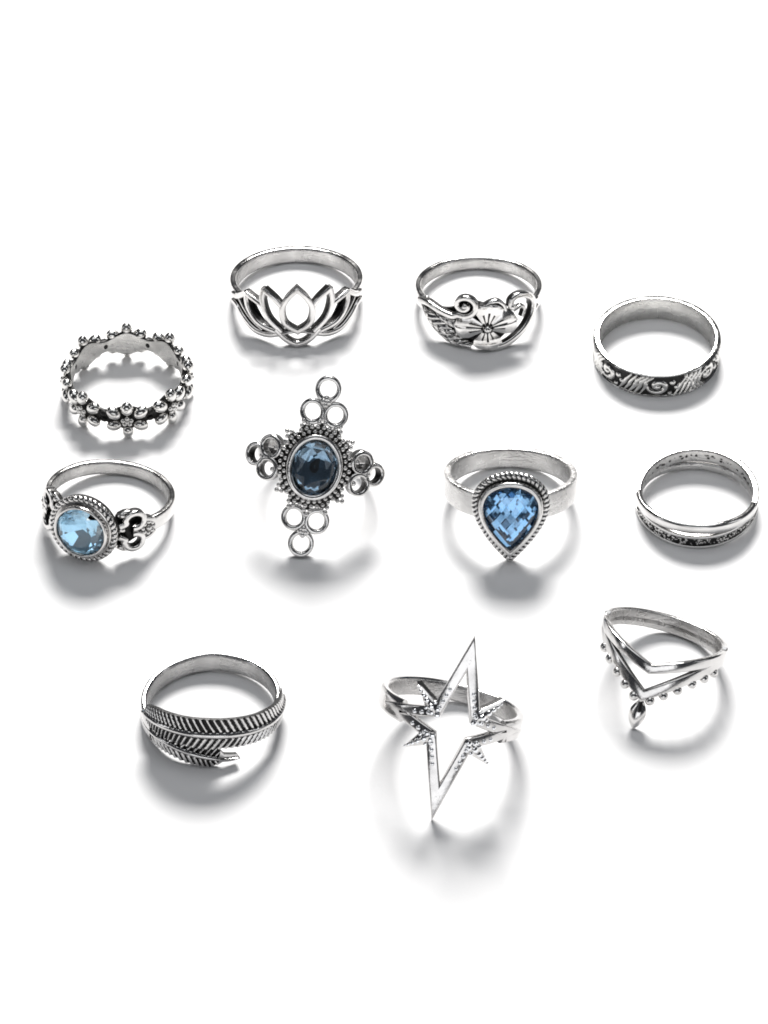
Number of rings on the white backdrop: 11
